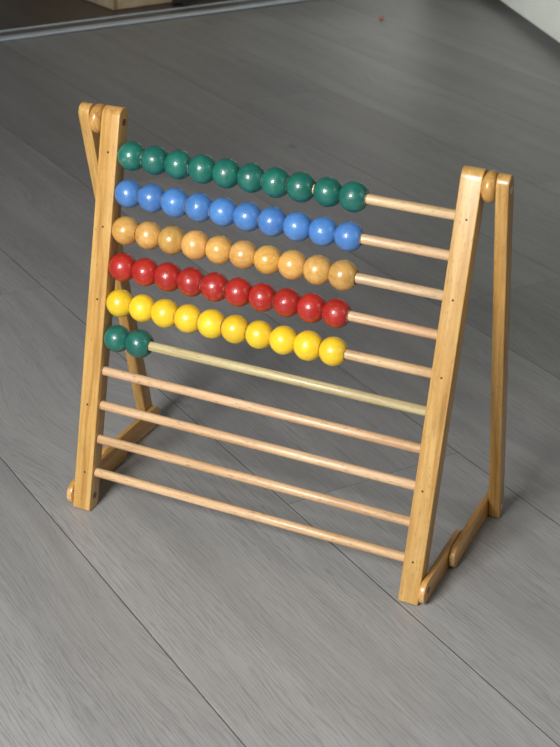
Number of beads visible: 52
